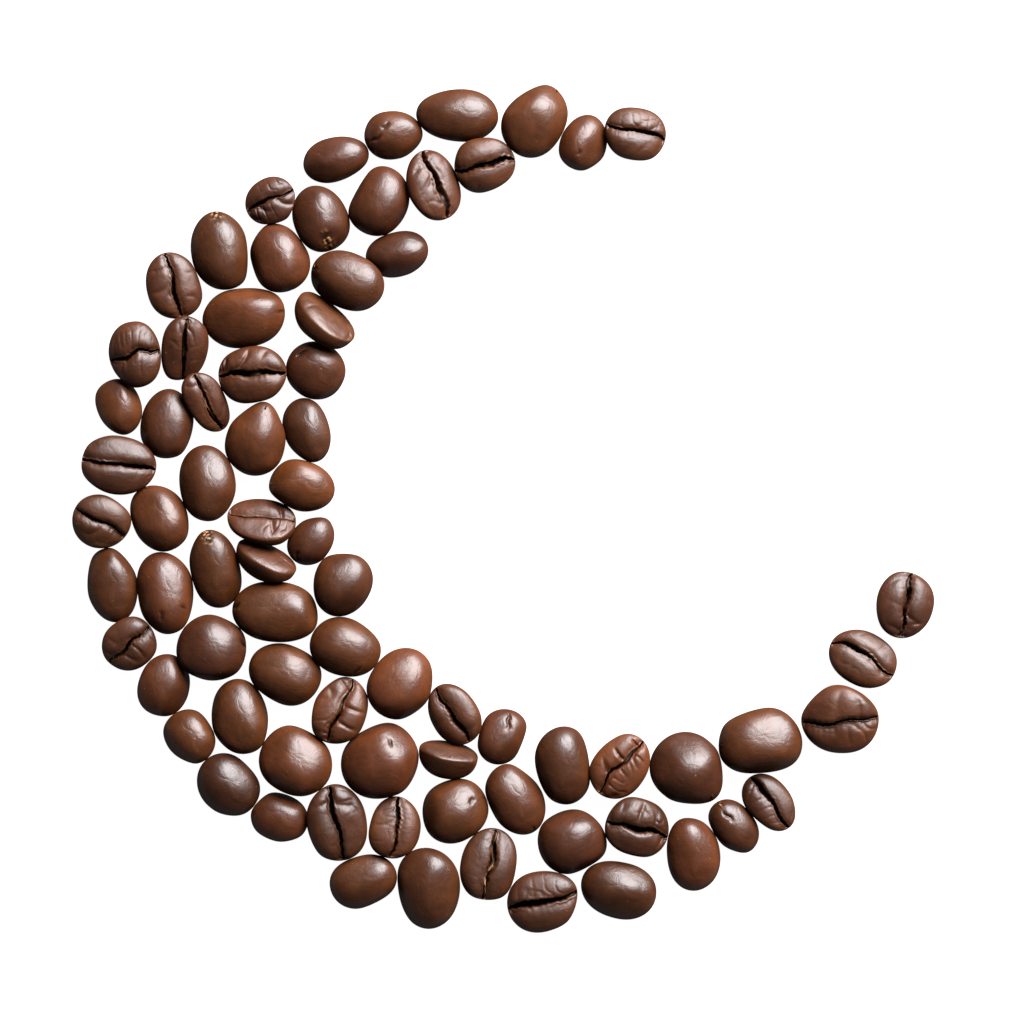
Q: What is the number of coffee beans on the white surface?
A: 77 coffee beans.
